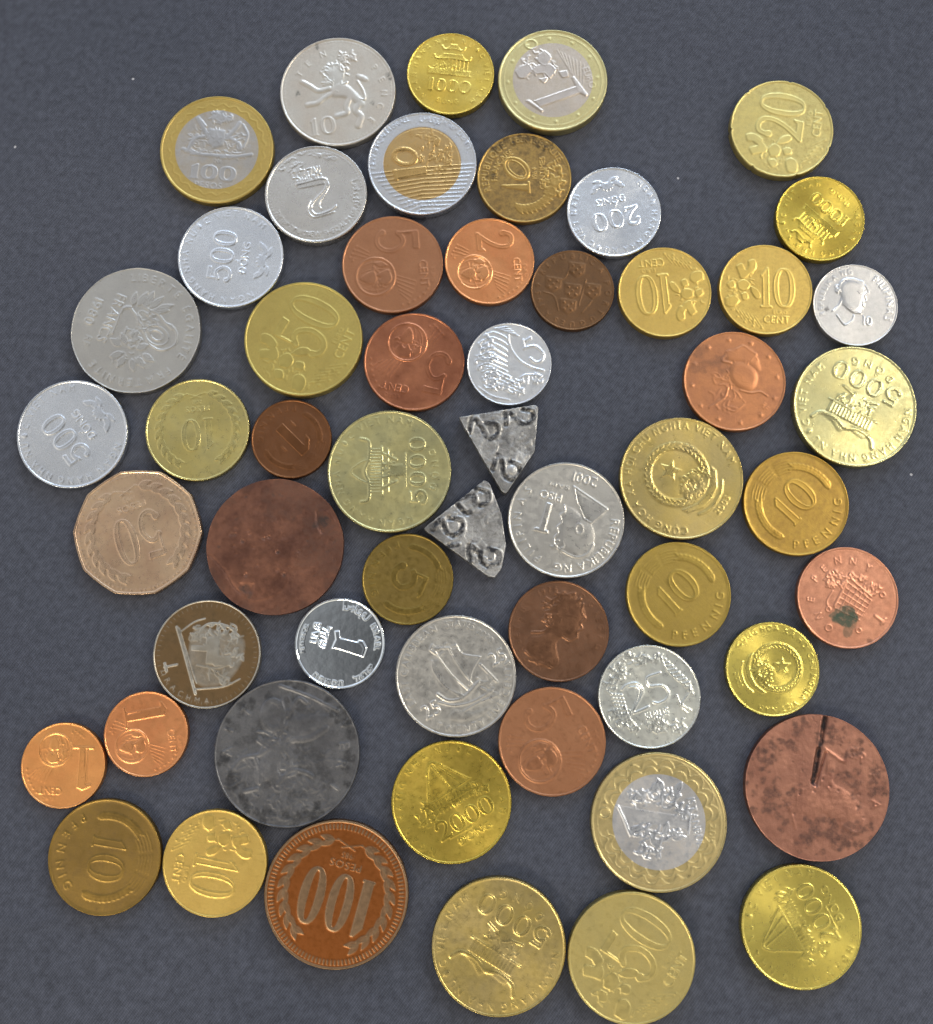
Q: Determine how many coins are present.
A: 54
